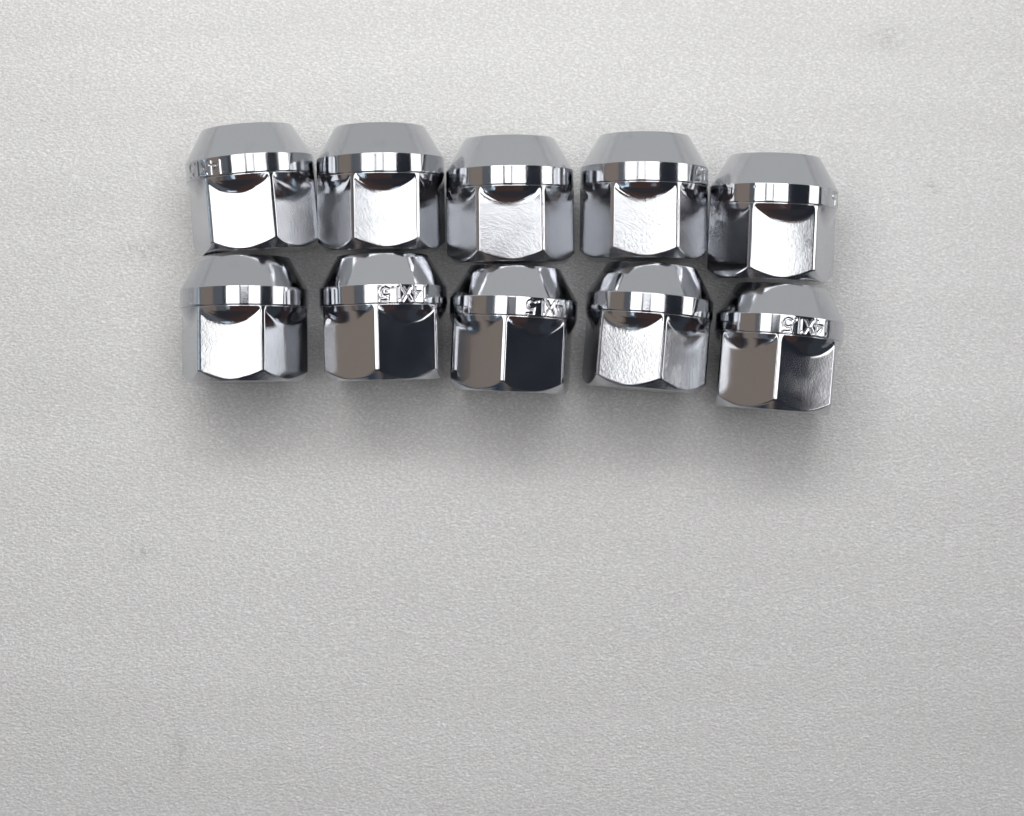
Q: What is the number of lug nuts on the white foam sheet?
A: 10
